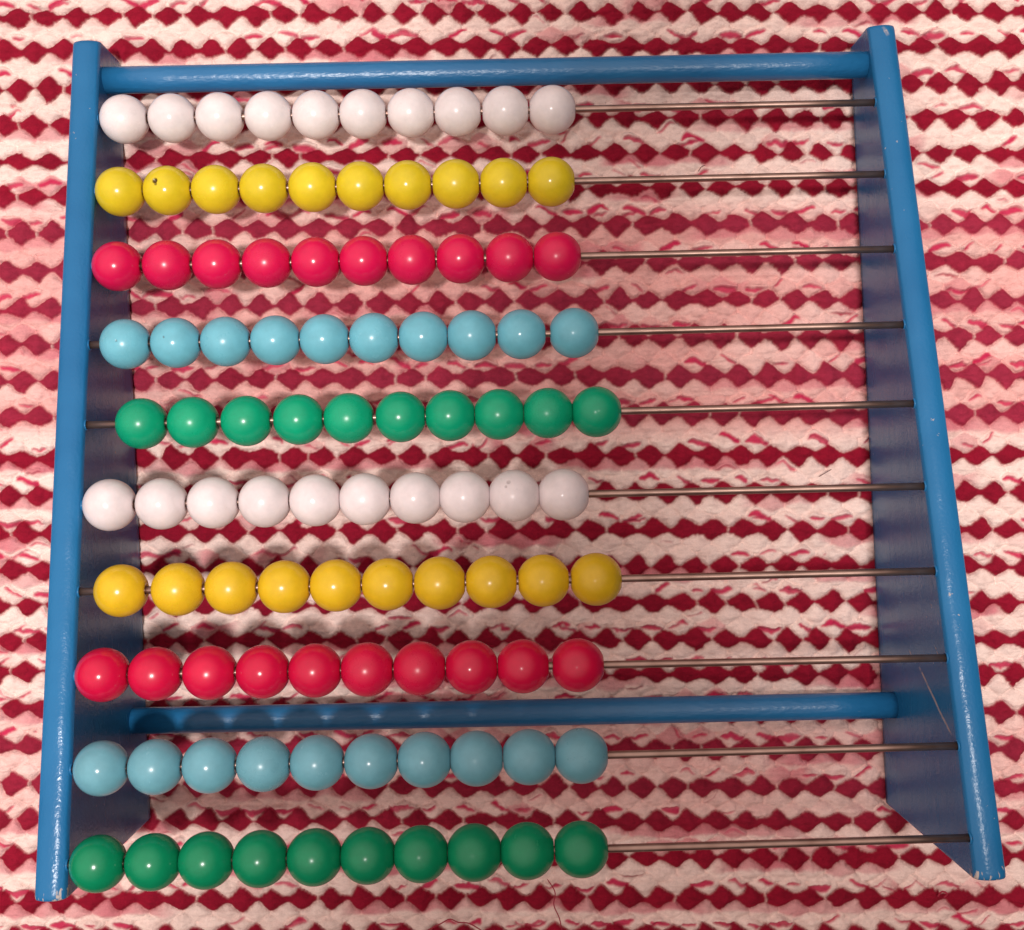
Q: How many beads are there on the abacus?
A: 100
